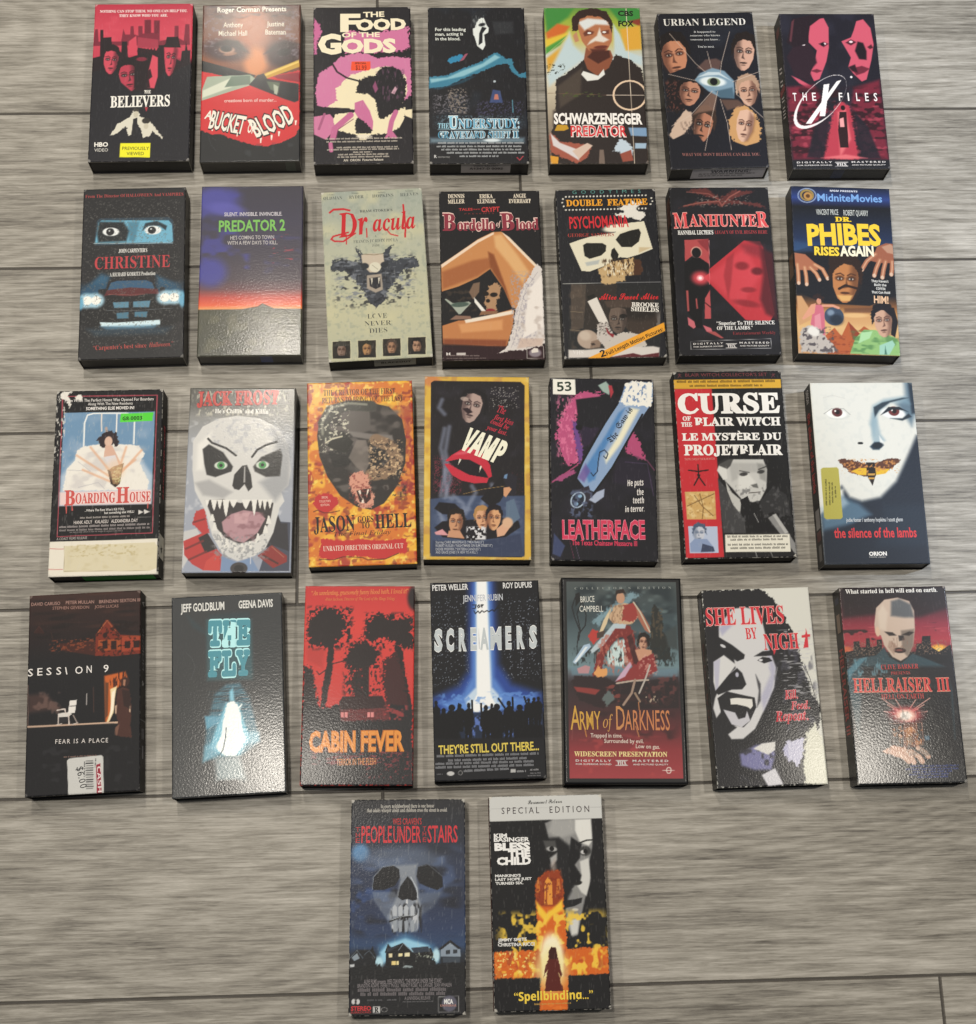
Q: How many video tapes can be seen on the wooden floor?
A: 30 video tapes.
